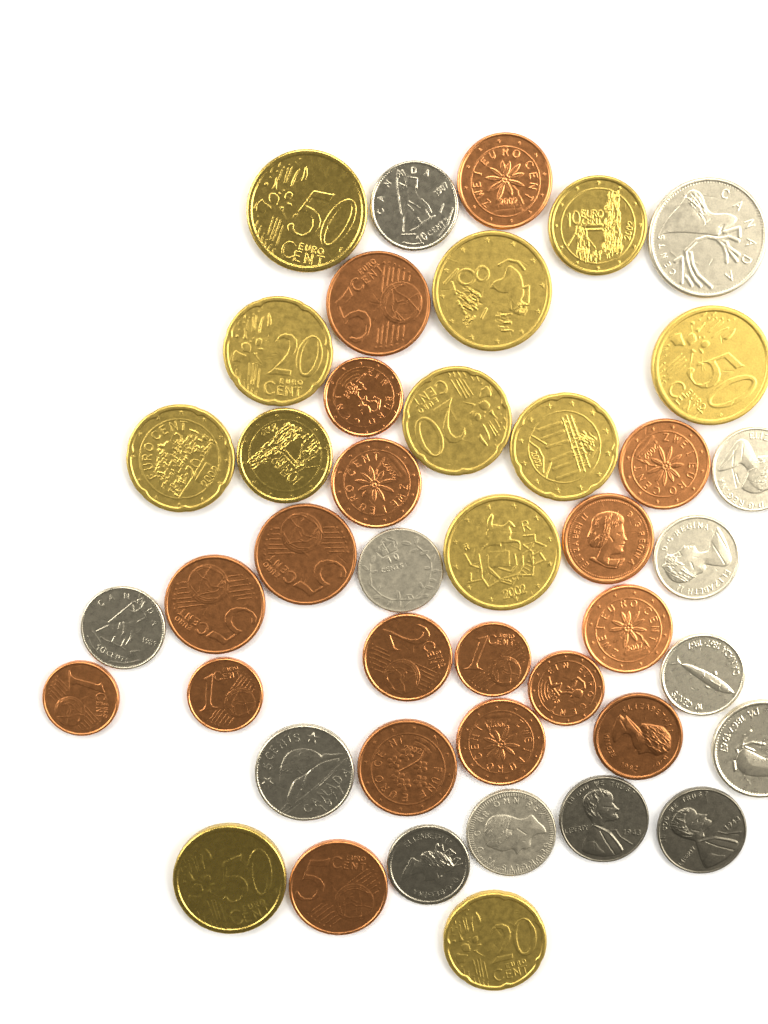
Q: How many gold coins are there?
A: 12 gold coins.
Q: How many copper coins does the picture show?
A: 18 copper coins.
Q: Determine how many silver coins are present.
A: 13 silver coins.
